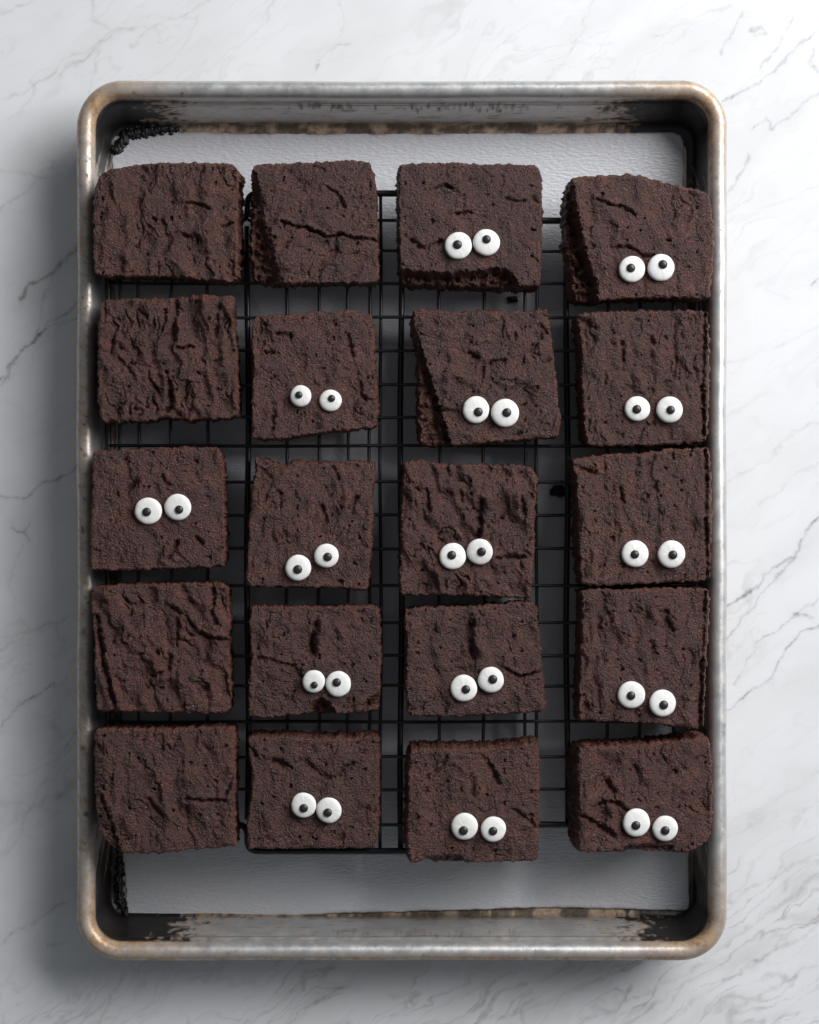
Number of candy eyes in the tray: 30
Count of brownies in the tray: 20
